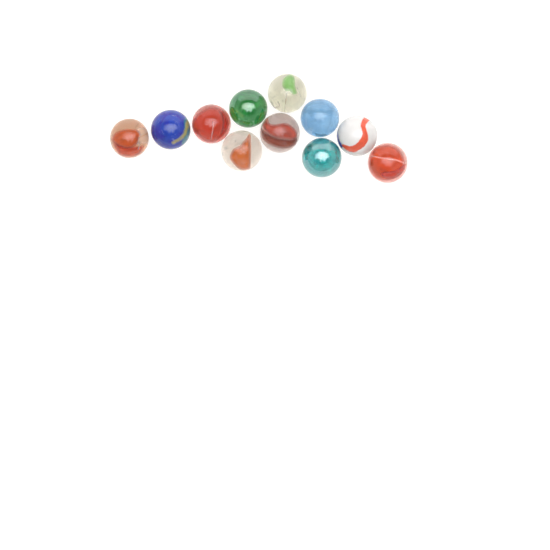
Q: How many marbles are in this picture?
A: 11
